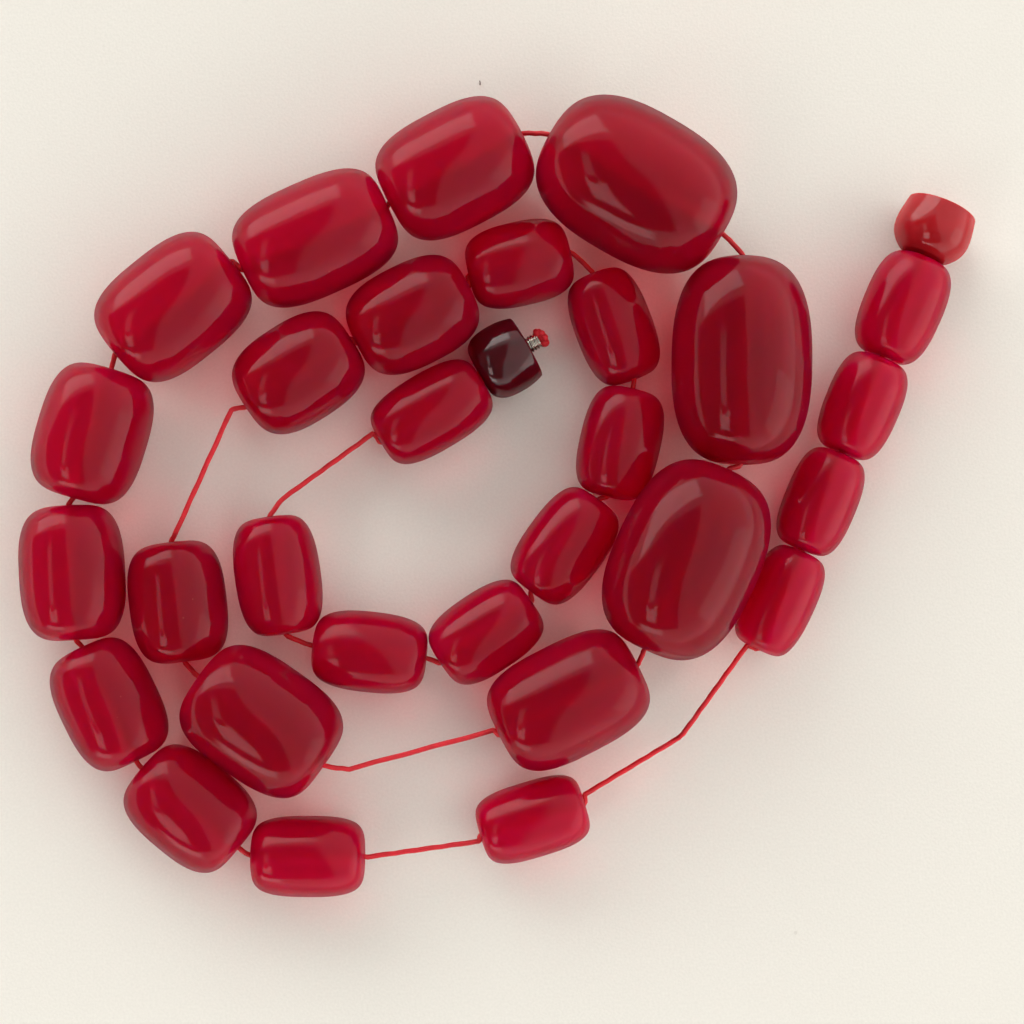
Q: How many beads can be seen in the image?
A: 31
